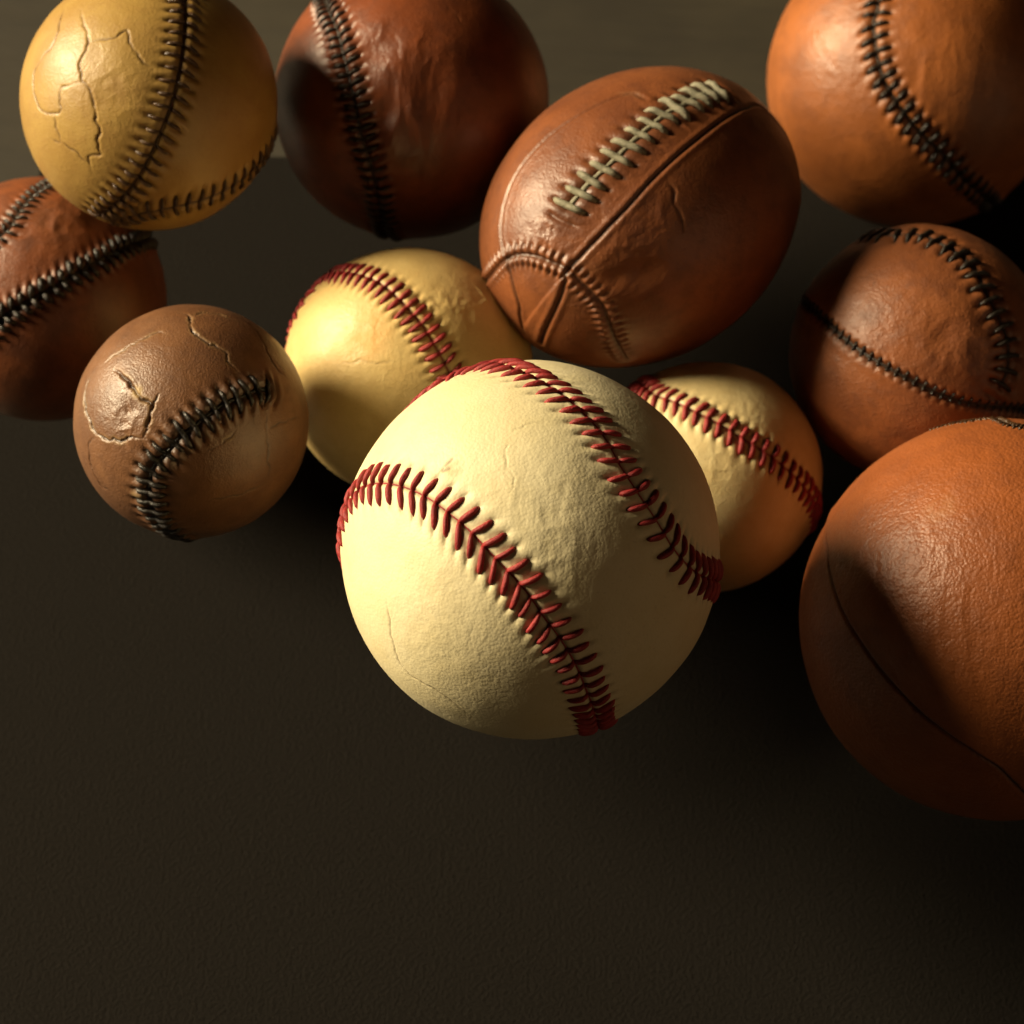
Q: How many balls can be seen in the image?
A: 11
